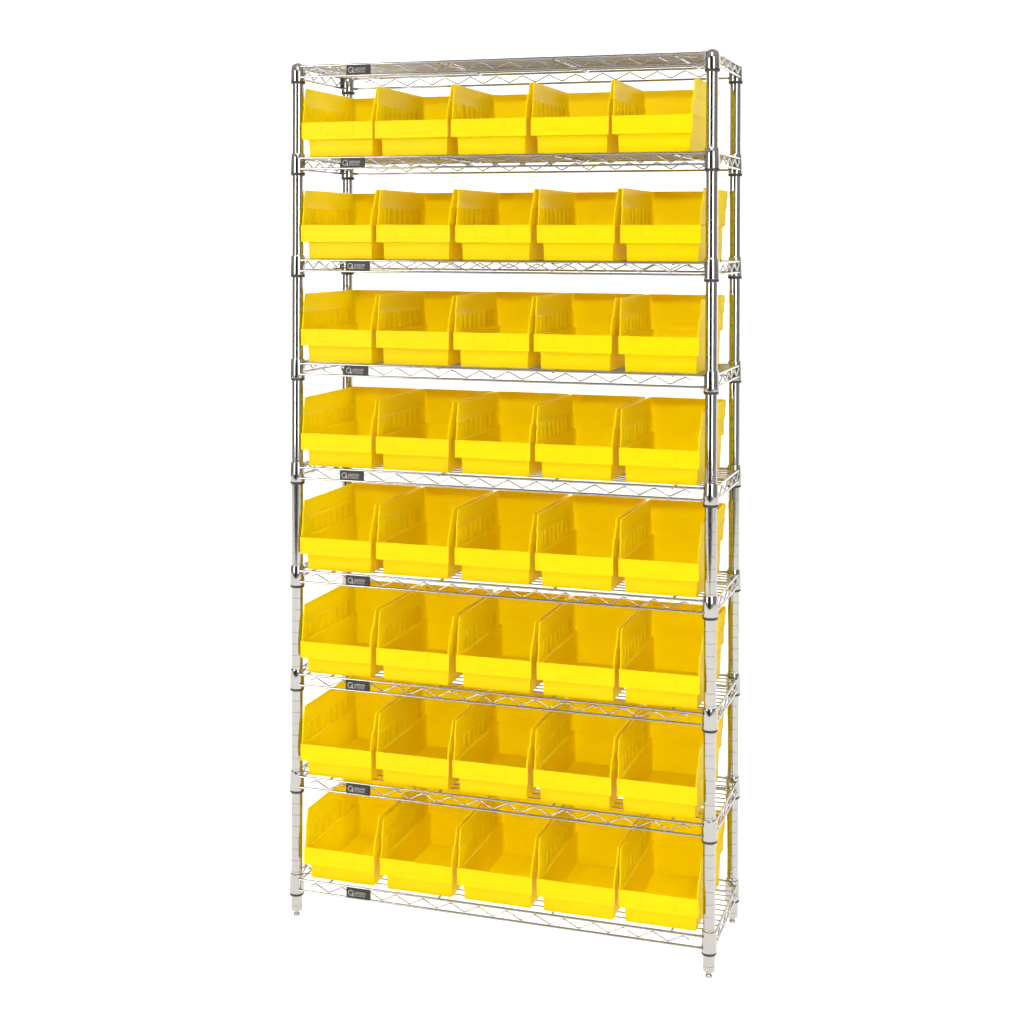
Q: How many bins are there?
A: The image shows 40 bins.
